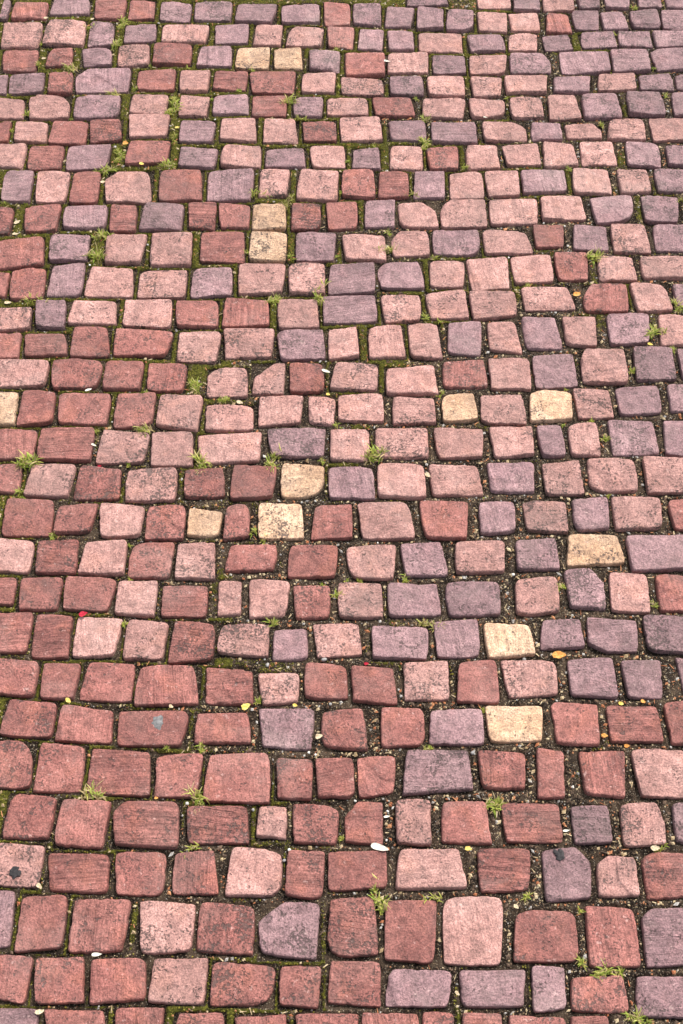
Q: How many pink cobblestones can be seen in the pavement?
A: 154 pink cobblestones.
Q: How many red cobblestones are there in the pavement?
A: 148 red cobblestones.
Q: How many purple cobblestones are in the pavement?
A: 129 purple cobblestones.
